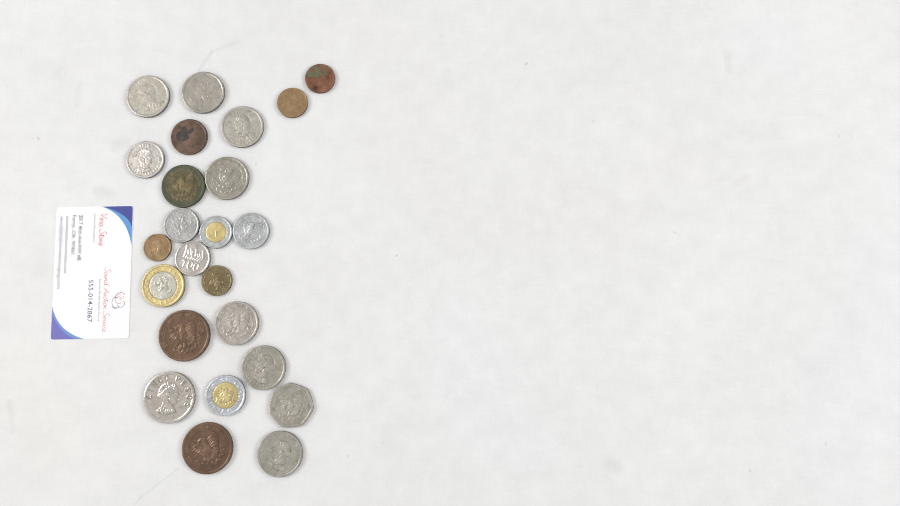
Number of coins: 24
